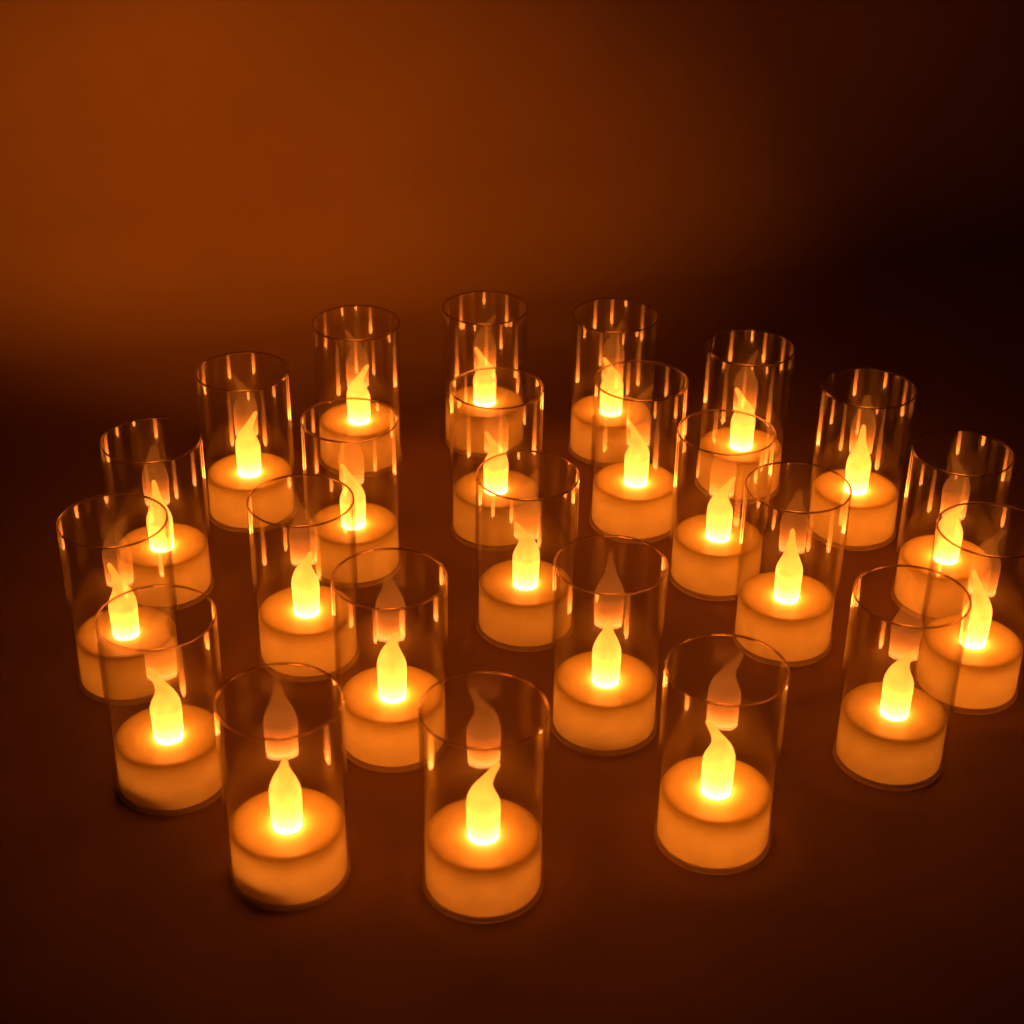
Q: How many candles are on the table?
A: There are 24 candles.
